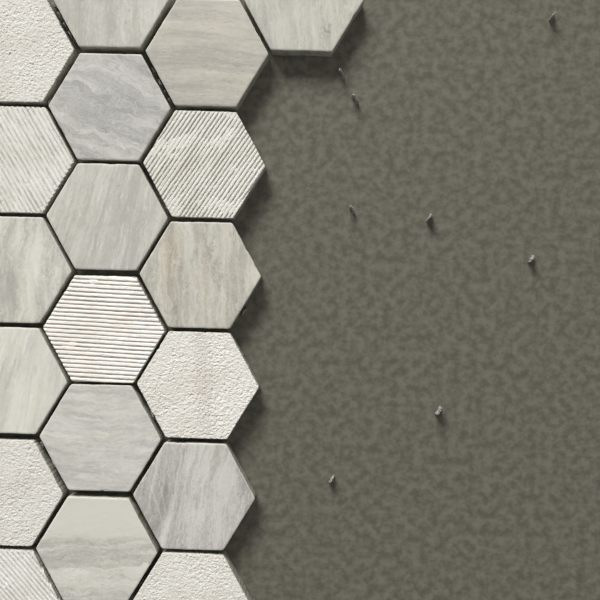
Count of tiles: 19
